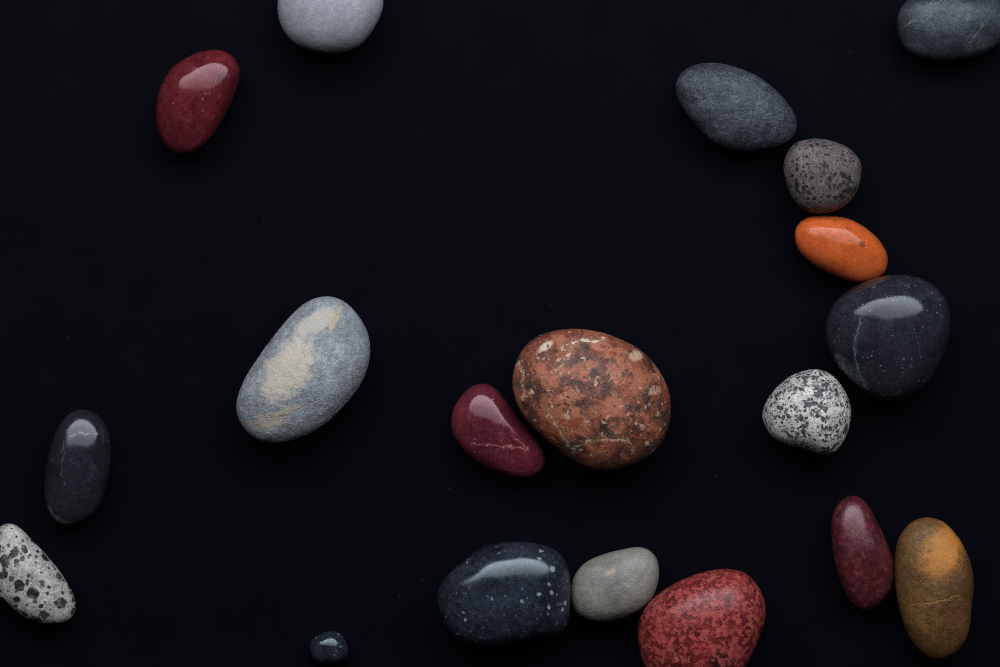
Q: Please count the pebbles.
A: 19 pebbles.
